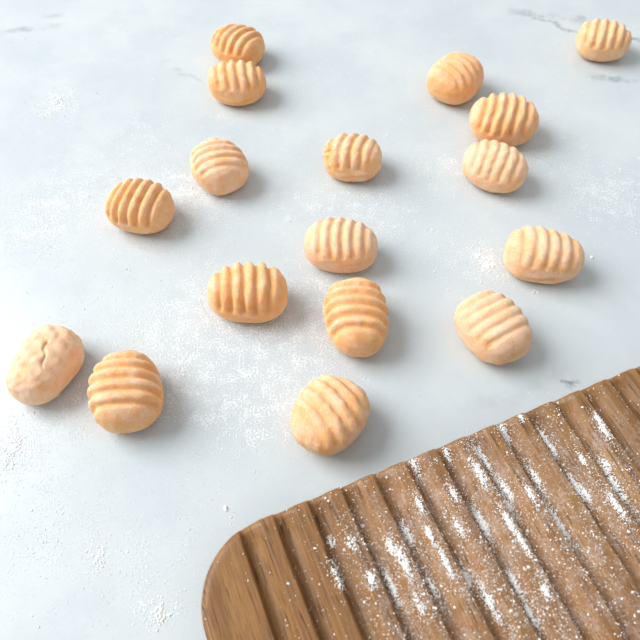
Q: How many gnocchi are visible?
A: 17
